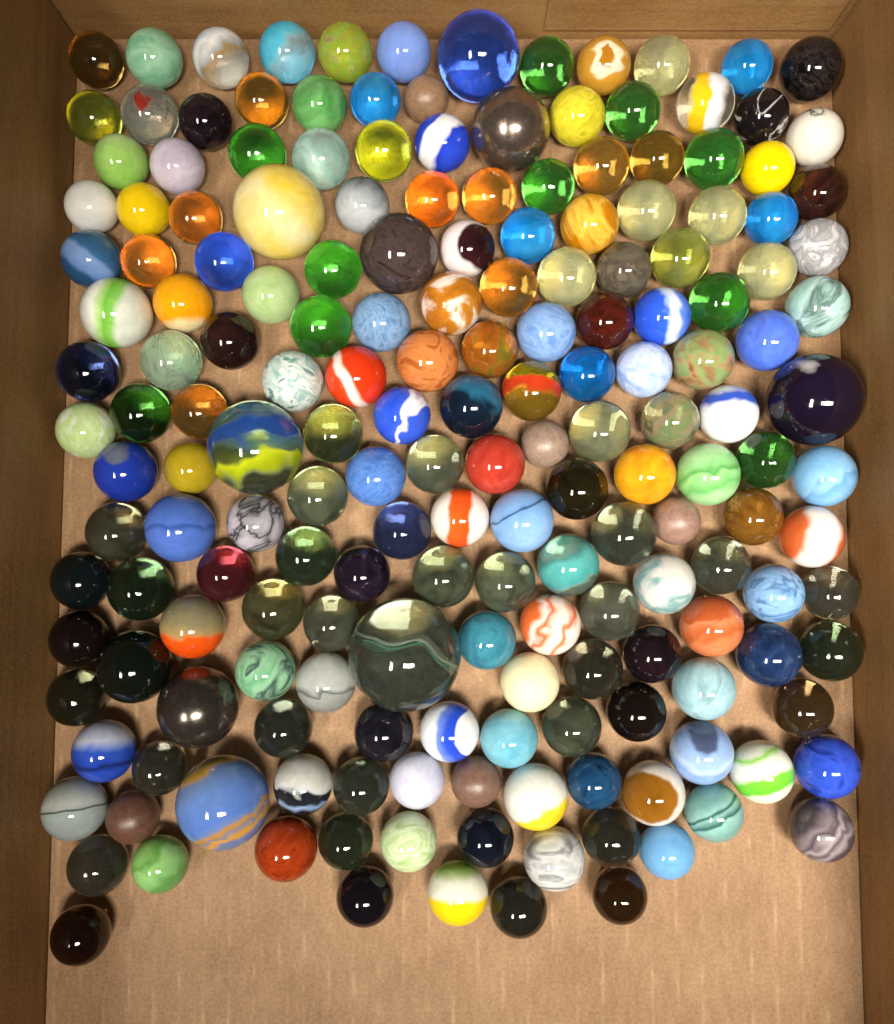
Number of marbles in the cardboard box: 187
